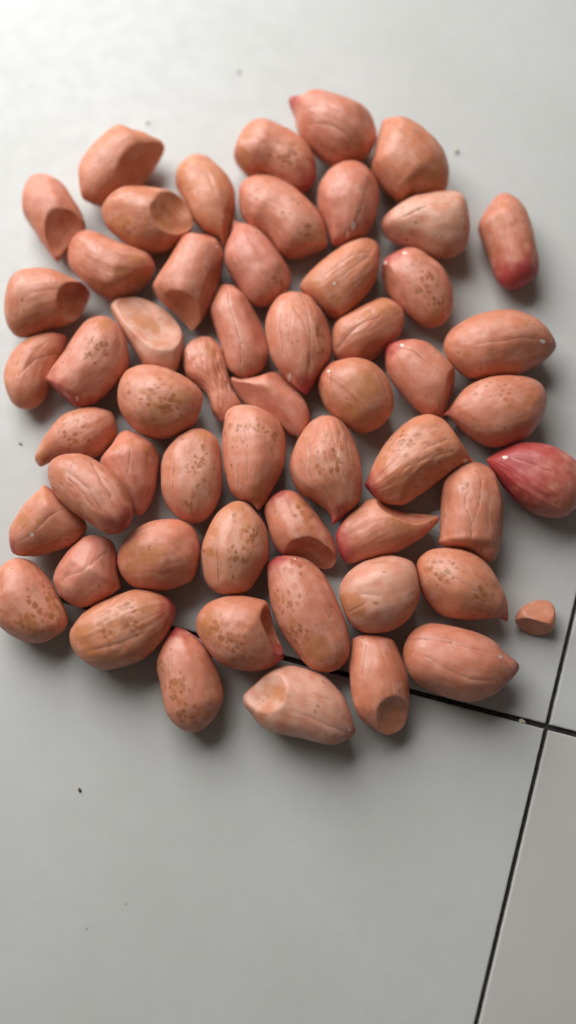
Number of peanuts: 56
